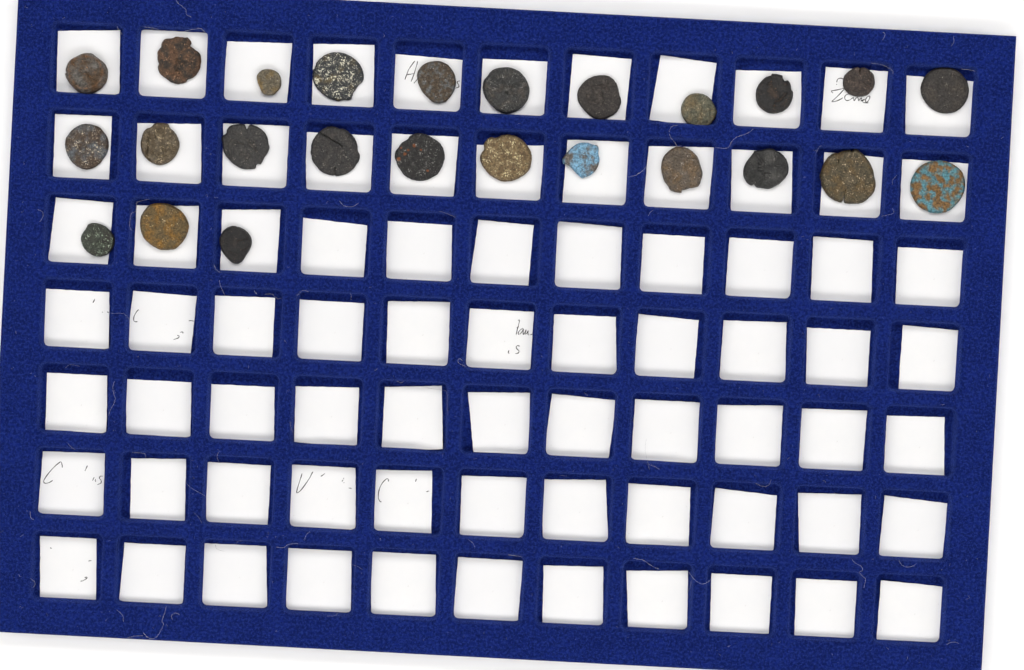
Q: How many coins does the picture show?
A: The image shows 25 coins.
